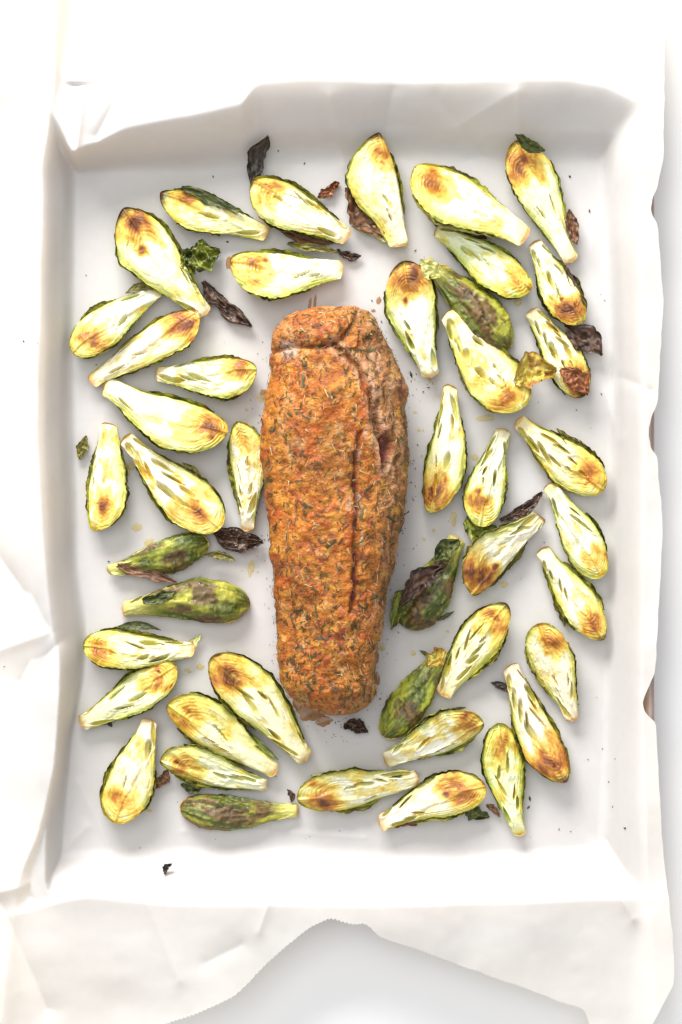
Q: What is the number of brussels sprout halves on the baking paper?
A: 44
